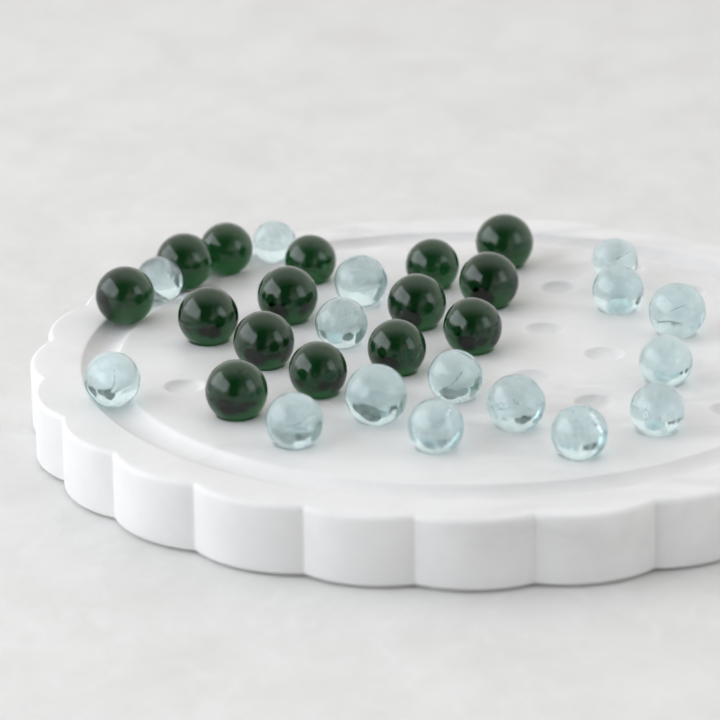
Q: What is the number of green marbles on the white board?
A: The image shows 15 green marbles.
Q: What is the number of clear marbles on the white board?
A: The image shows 16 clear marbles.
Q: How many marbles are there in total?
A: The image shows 31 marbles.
